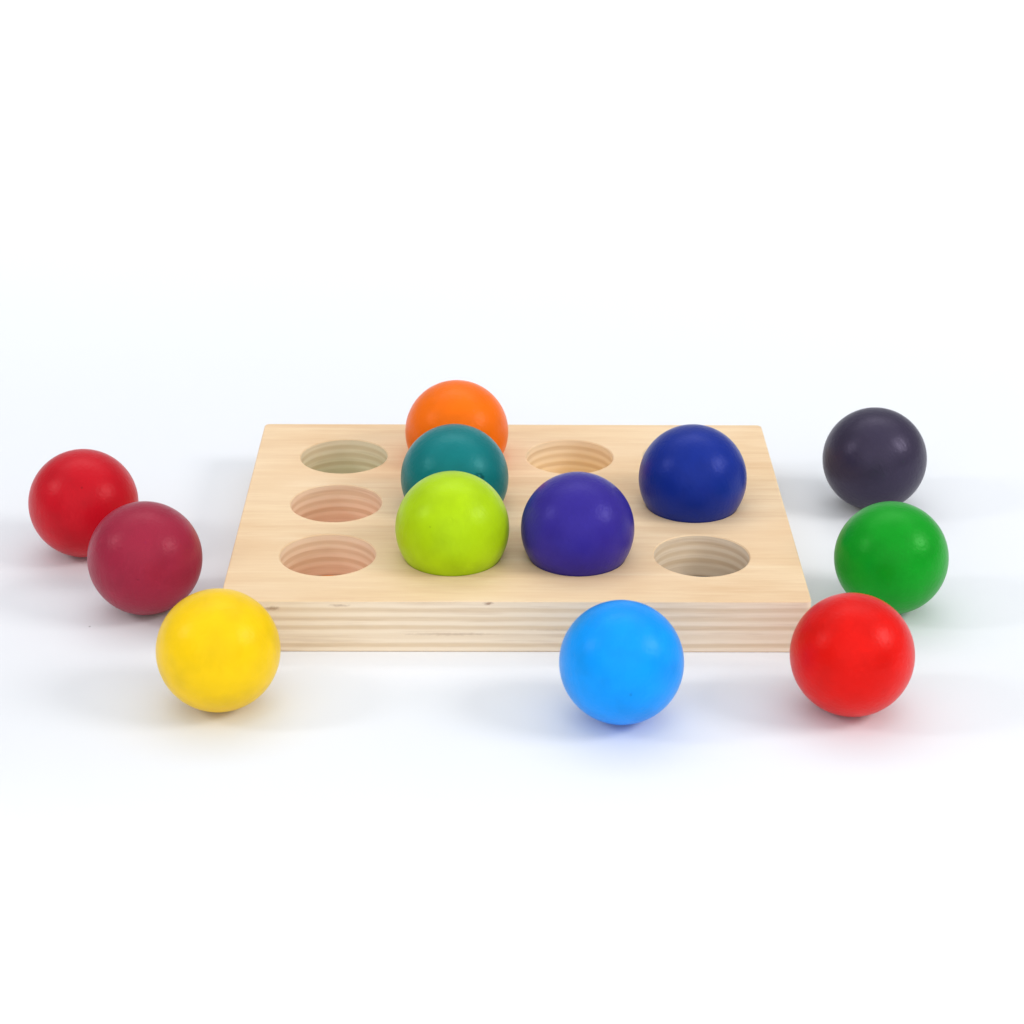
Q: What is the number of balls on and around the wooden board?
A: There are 12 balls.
